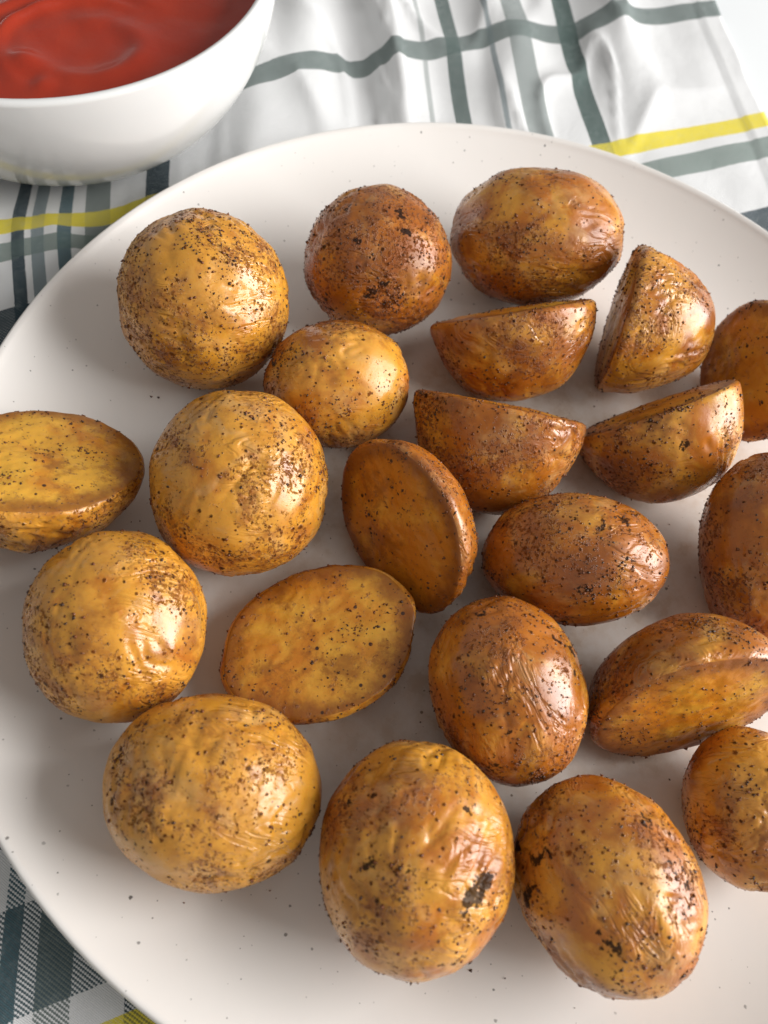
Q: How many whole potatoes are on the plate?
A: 13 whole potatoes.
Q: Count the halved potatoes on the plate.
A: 9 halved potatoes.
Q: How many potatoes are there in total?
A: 22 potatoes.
